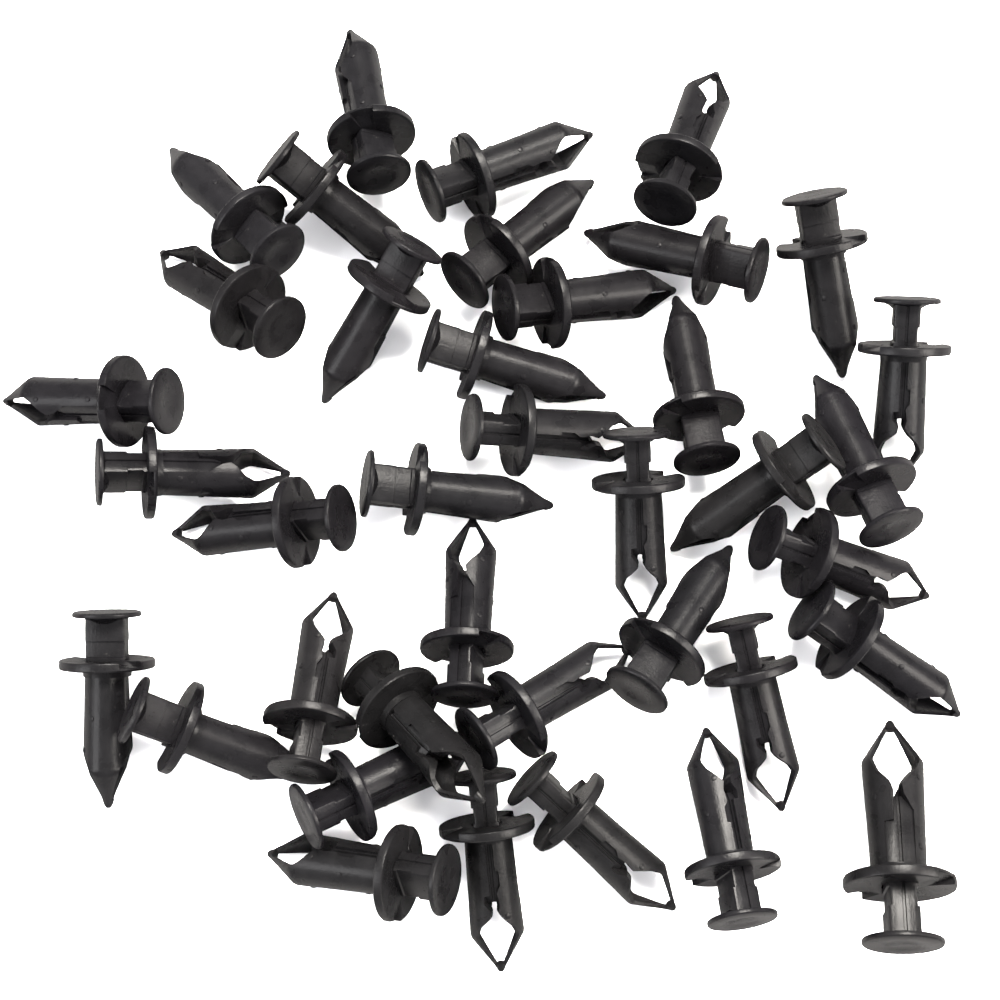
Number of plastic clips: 38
